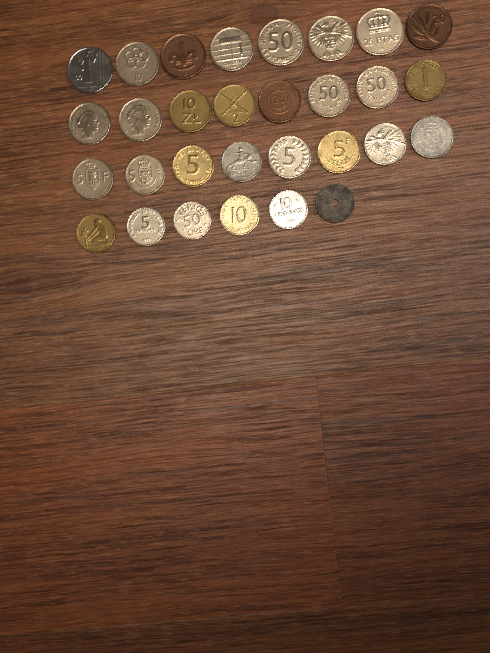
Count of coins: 30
